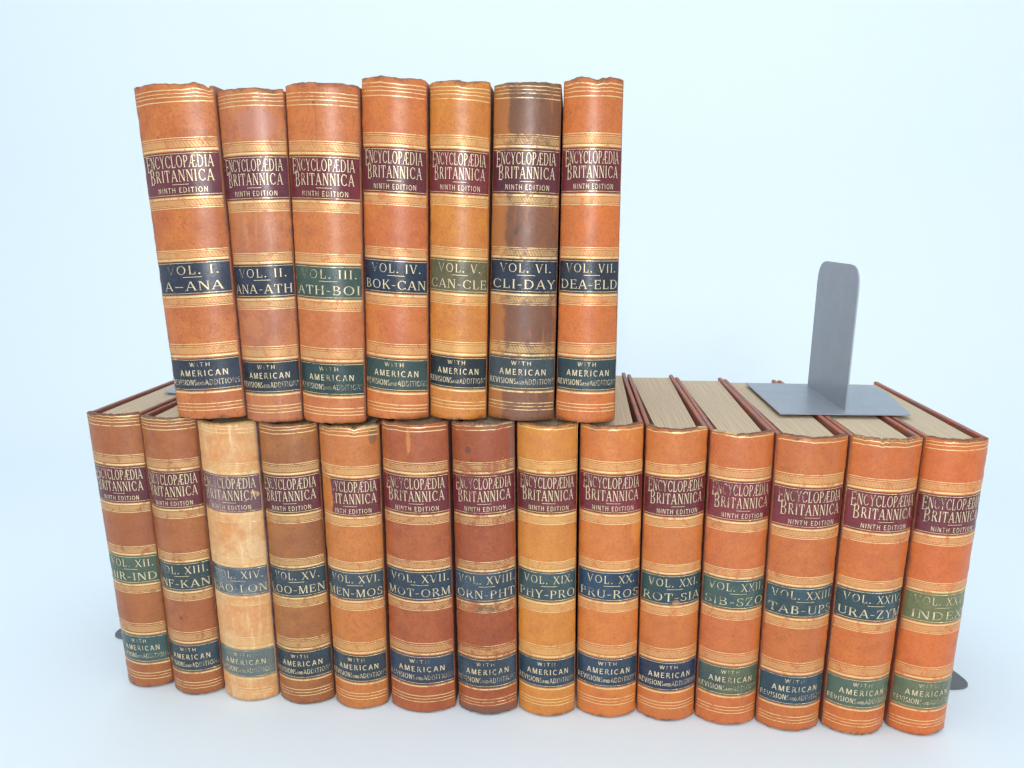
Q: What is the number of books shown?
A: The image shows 21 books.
